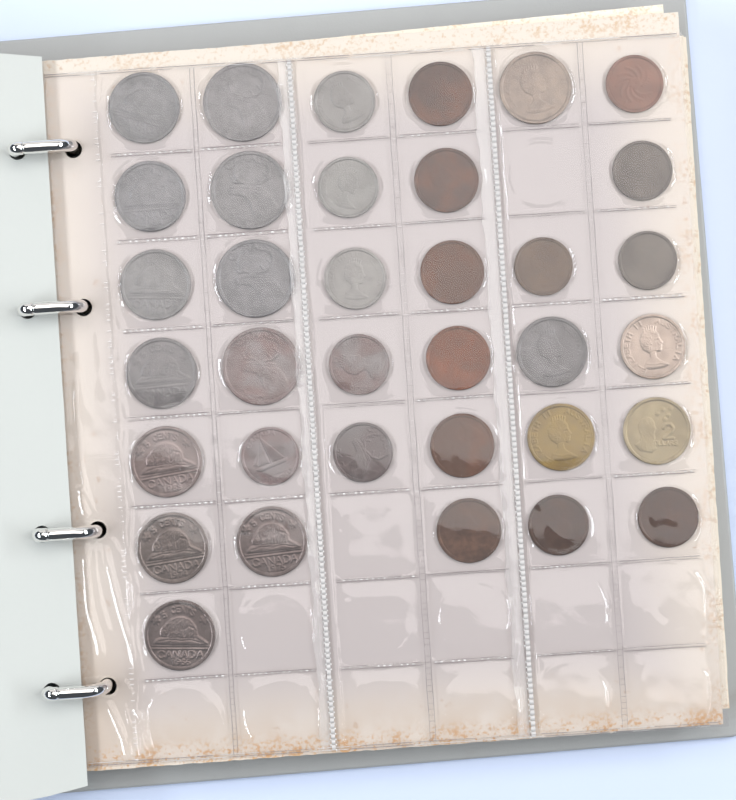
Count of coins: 35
